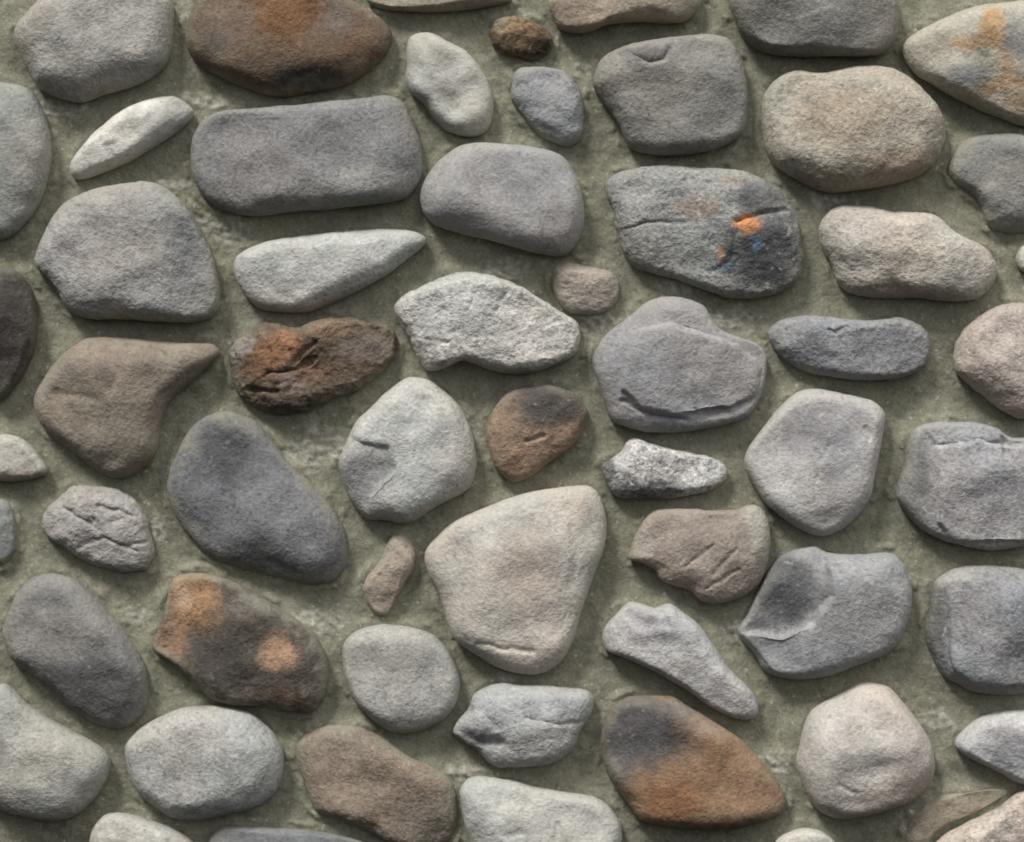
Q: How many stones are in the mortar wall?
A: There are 60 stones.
